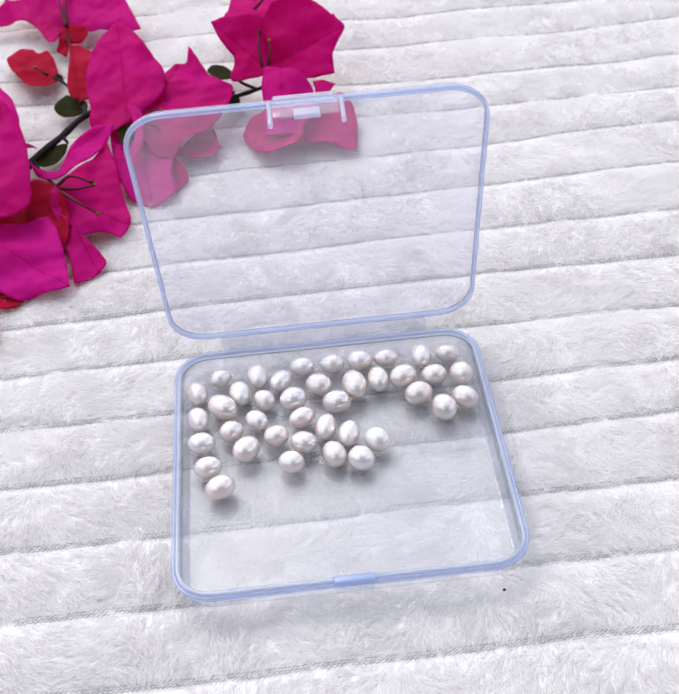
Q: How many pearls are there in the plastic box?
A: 40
